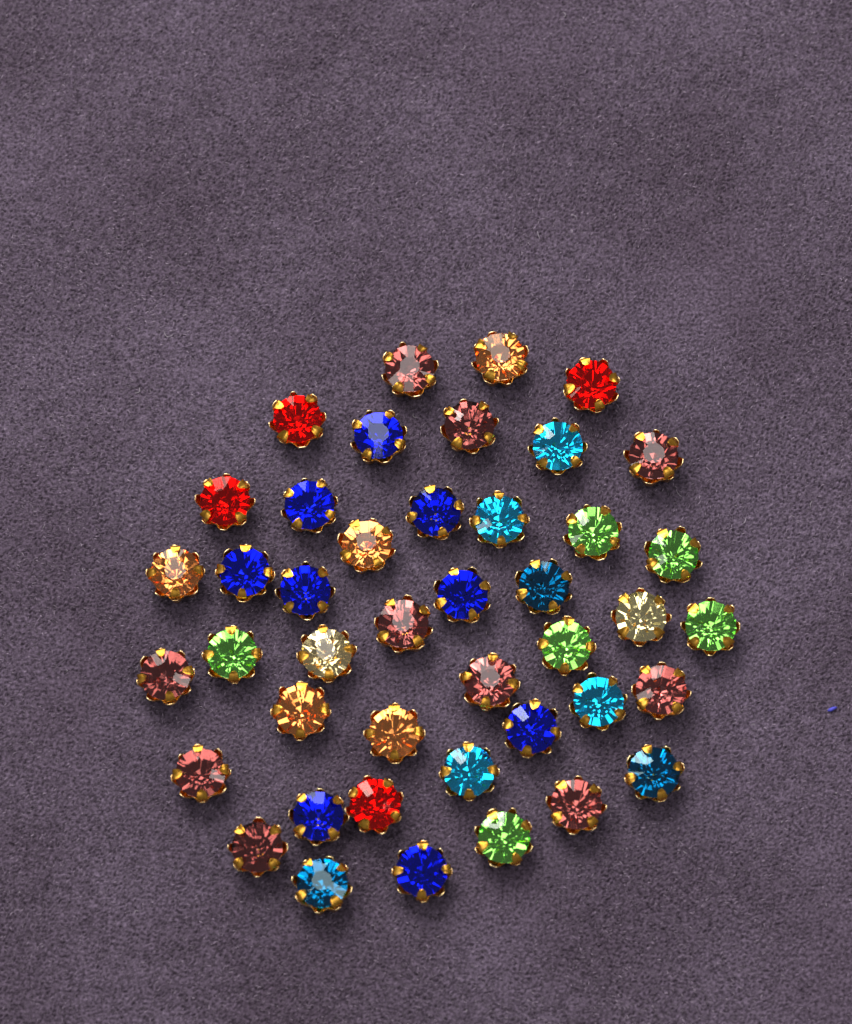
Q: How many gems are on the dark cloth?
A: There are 43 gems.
